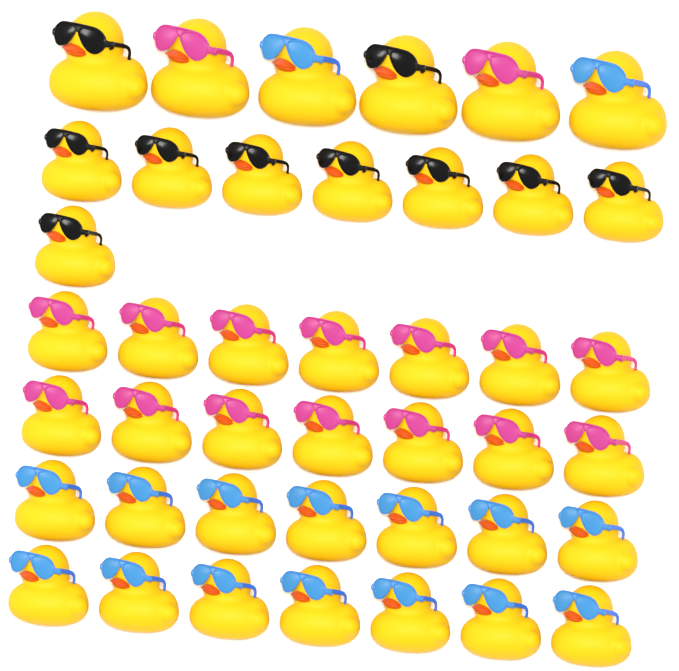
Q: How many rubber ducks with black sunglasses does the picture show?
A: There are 10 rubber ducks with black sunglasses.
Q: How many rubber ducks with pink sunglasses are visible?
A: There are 16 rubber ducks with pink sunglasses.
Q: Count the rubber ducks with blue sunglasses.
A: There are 16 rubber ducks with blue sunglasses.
